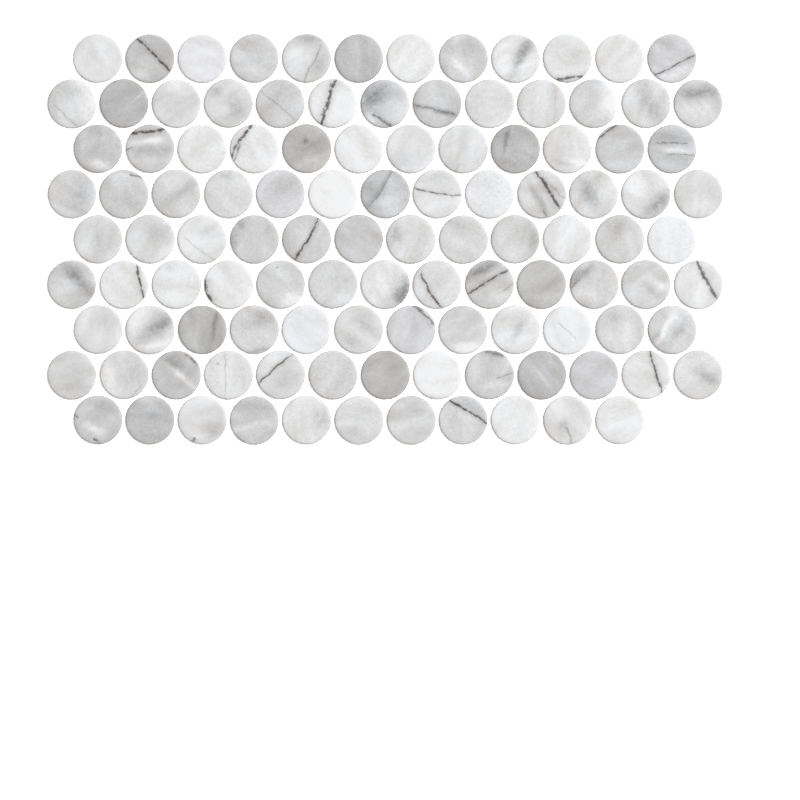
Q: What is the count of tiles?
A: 111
